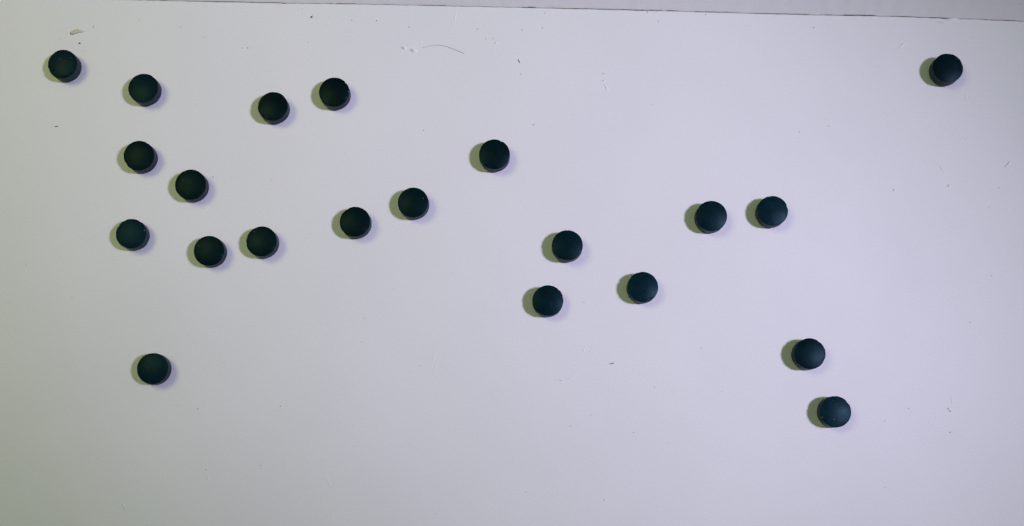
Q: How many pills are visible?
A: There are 21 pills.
